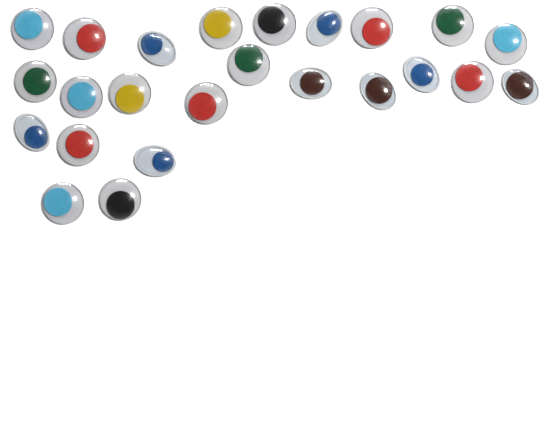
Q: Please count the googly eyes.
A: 24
